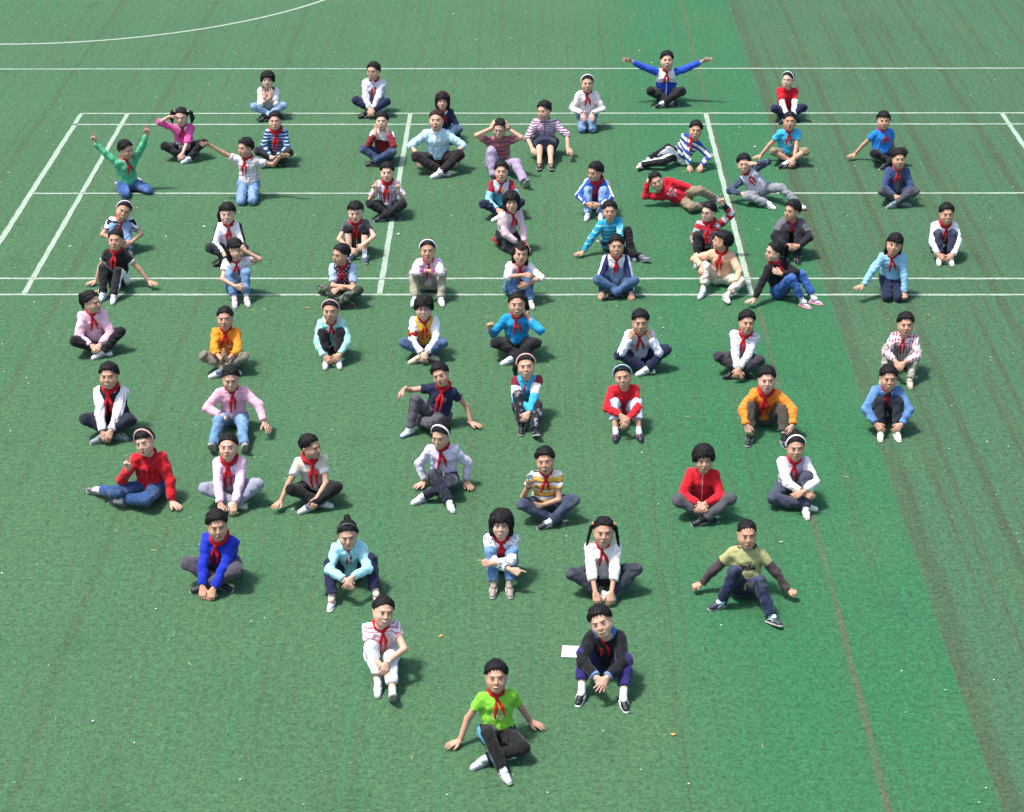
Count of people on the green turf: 70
